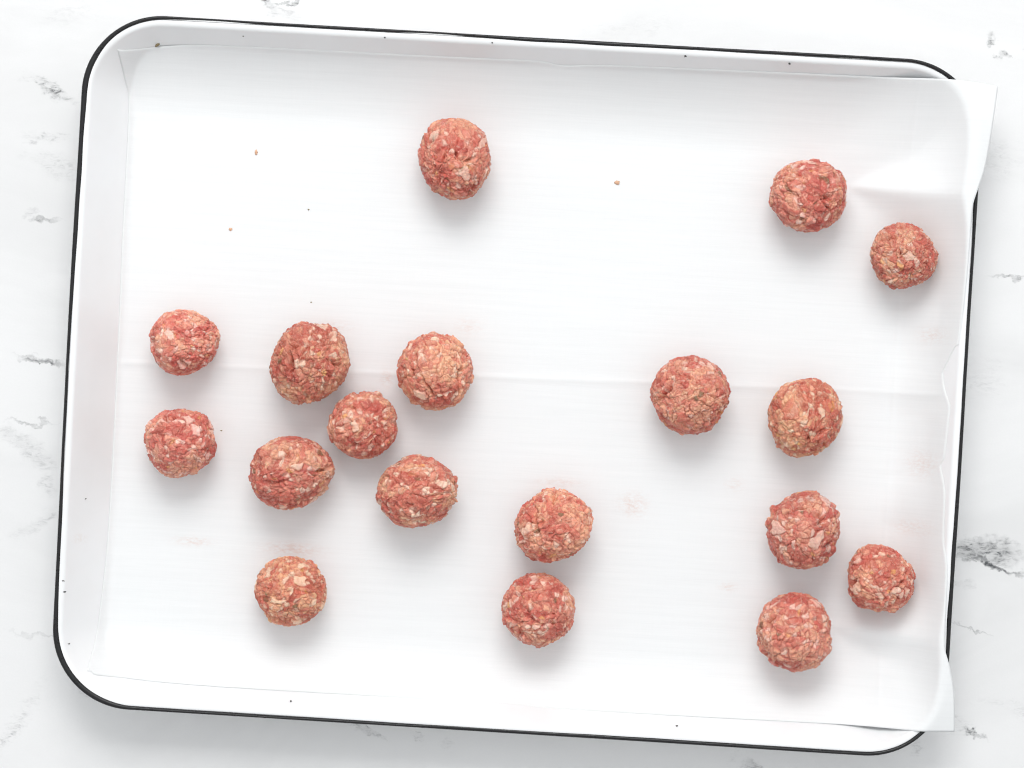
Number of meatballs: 18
